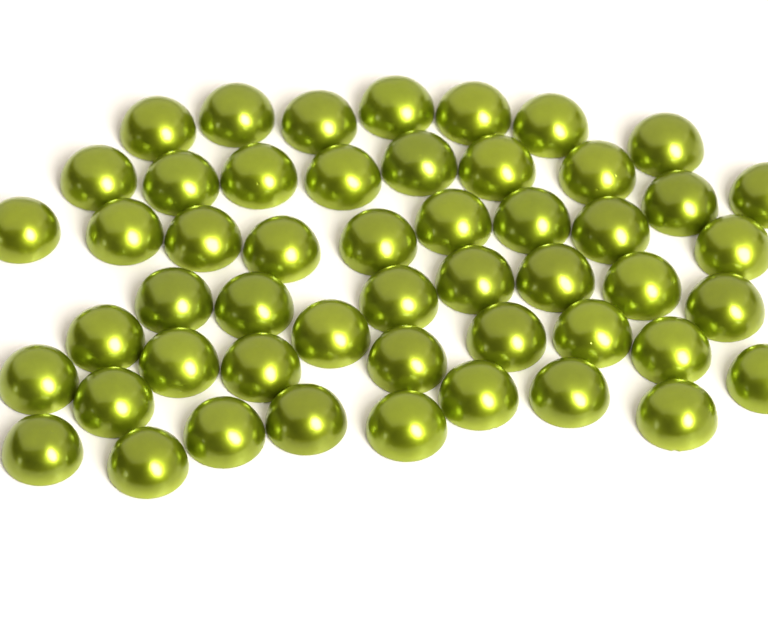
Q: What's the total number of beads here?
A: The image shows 51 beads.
